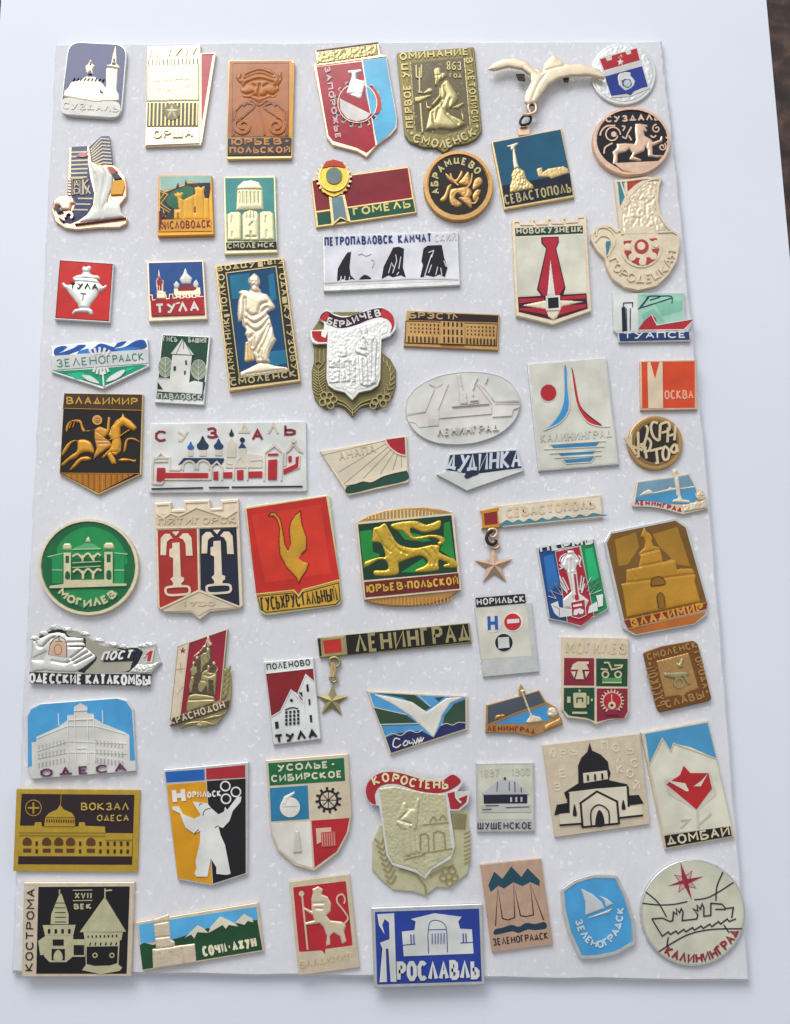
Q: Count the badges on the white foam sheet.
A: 64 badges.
